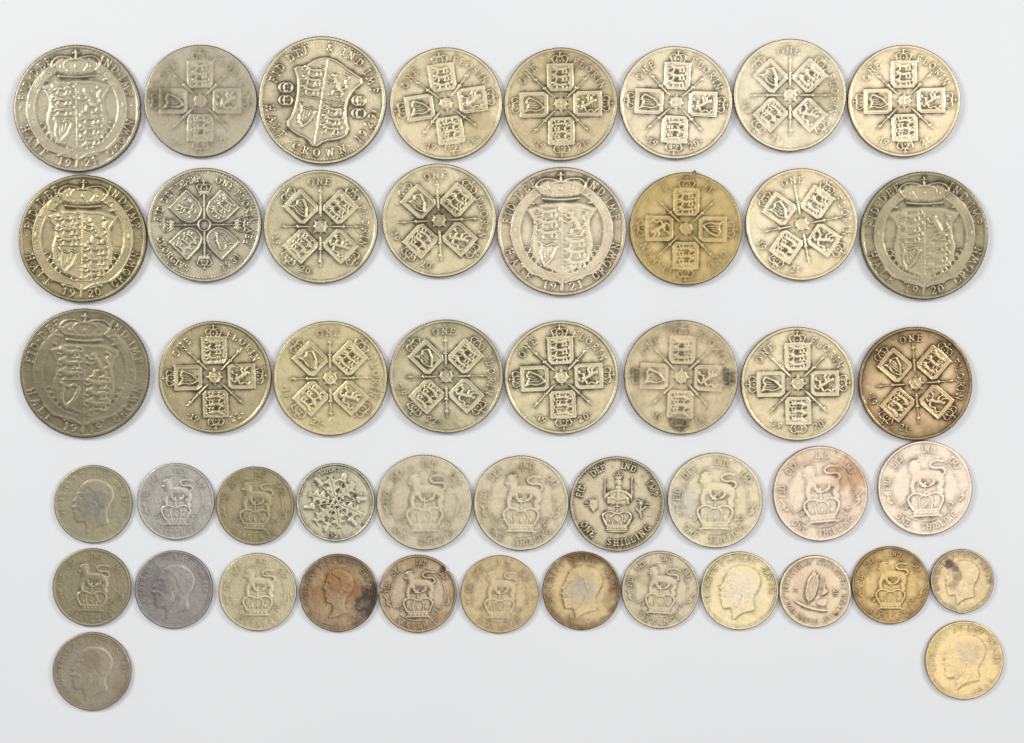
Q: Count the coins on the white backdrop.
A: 48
